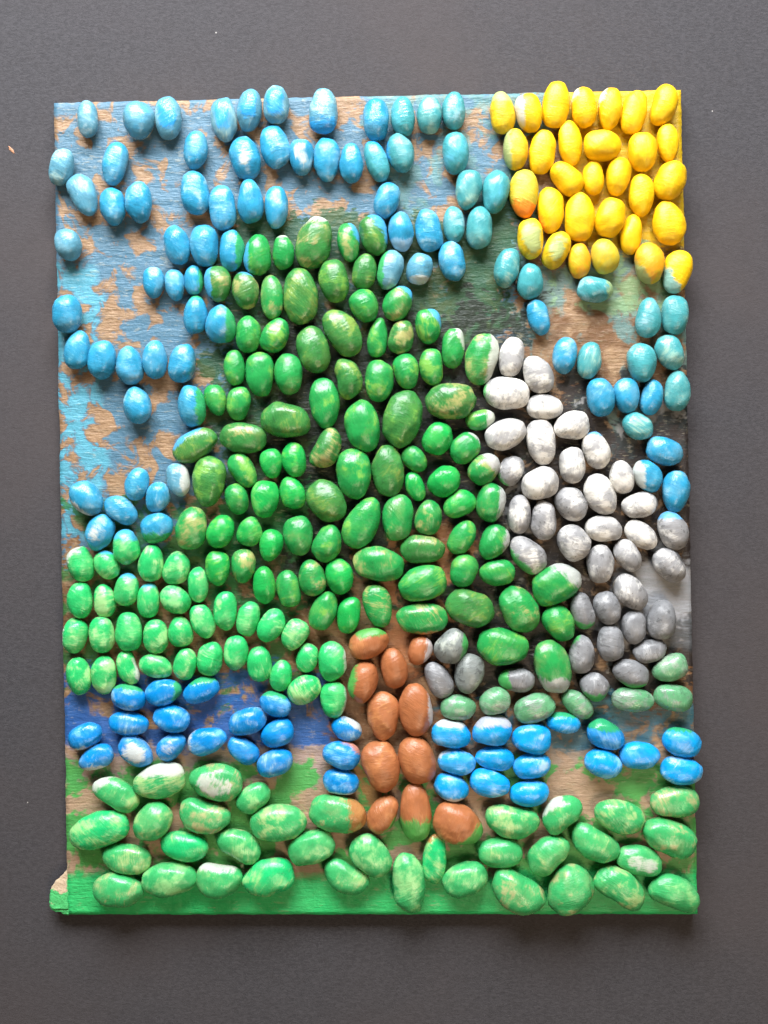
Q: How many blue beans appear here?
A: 114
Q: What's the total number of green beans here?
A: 166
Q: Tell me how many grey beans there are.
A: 39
